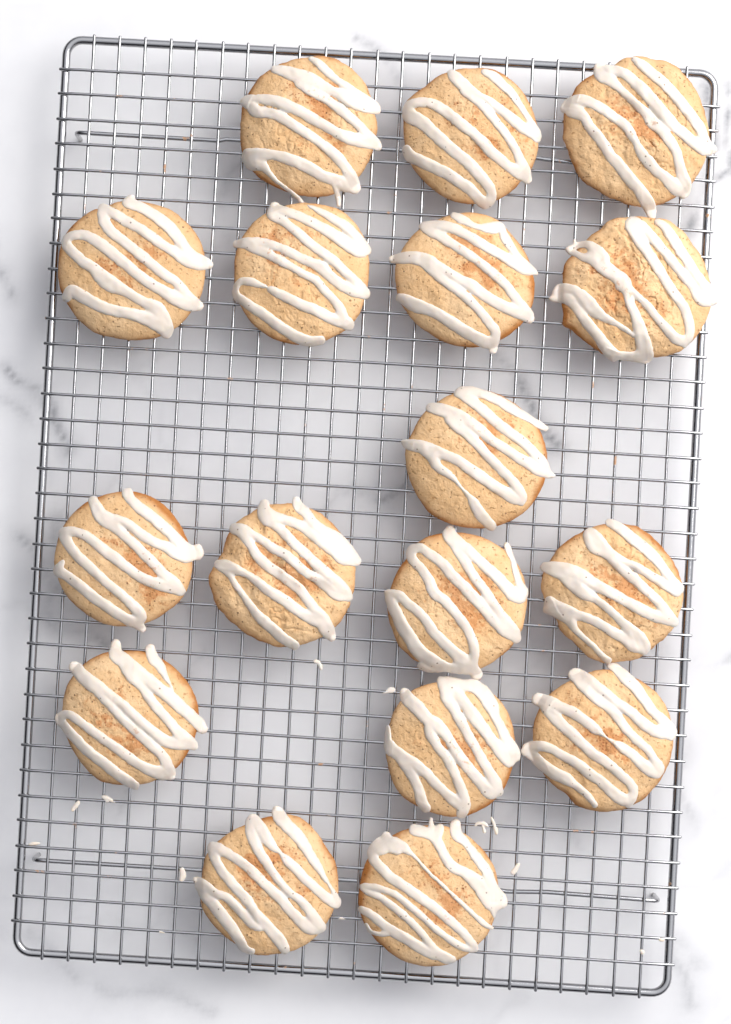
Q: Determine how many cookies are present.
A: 17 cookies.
